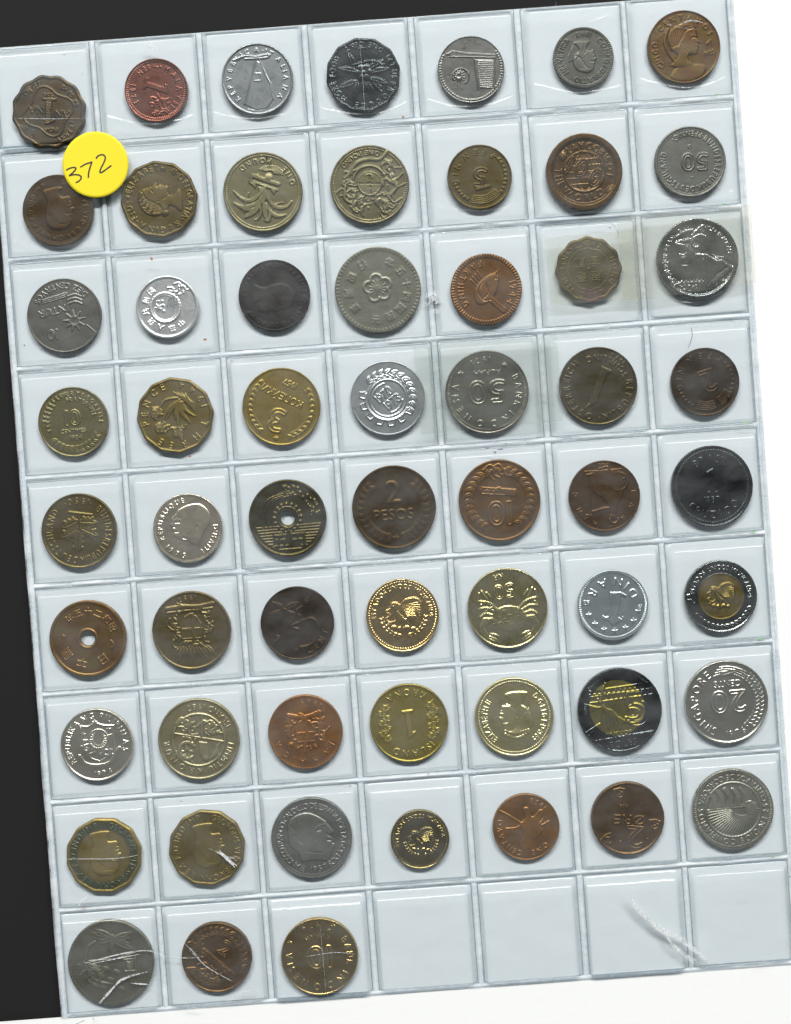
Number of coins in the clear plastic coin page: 59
